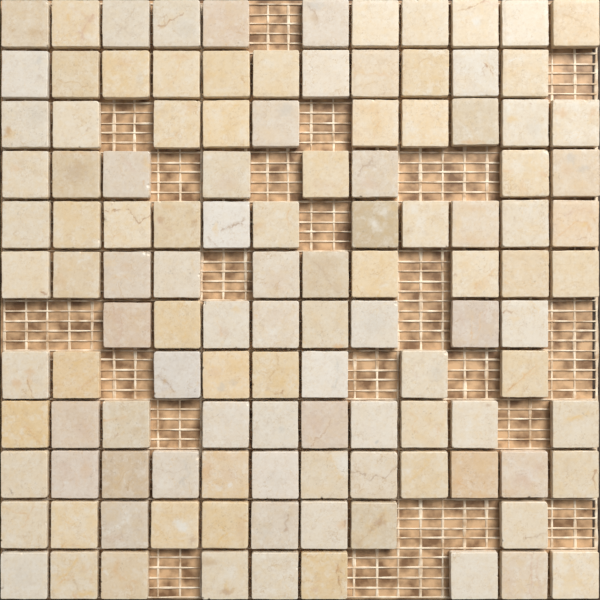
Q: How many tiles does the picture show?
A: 117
